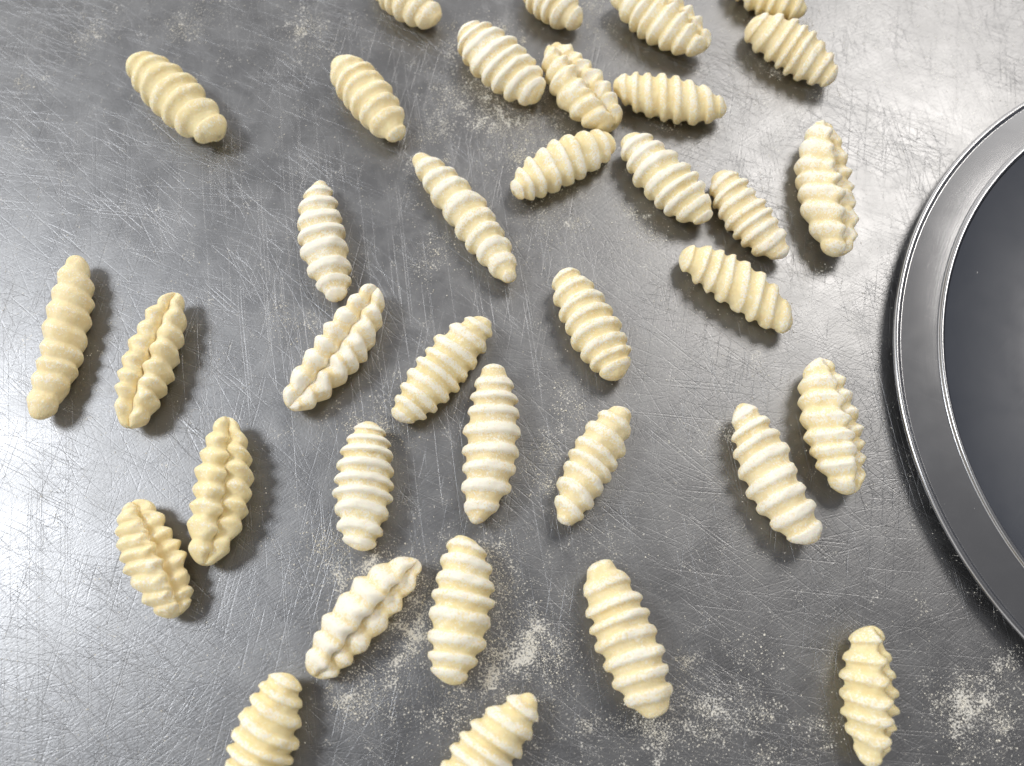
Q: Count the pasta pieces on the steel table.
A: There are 35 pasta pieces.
